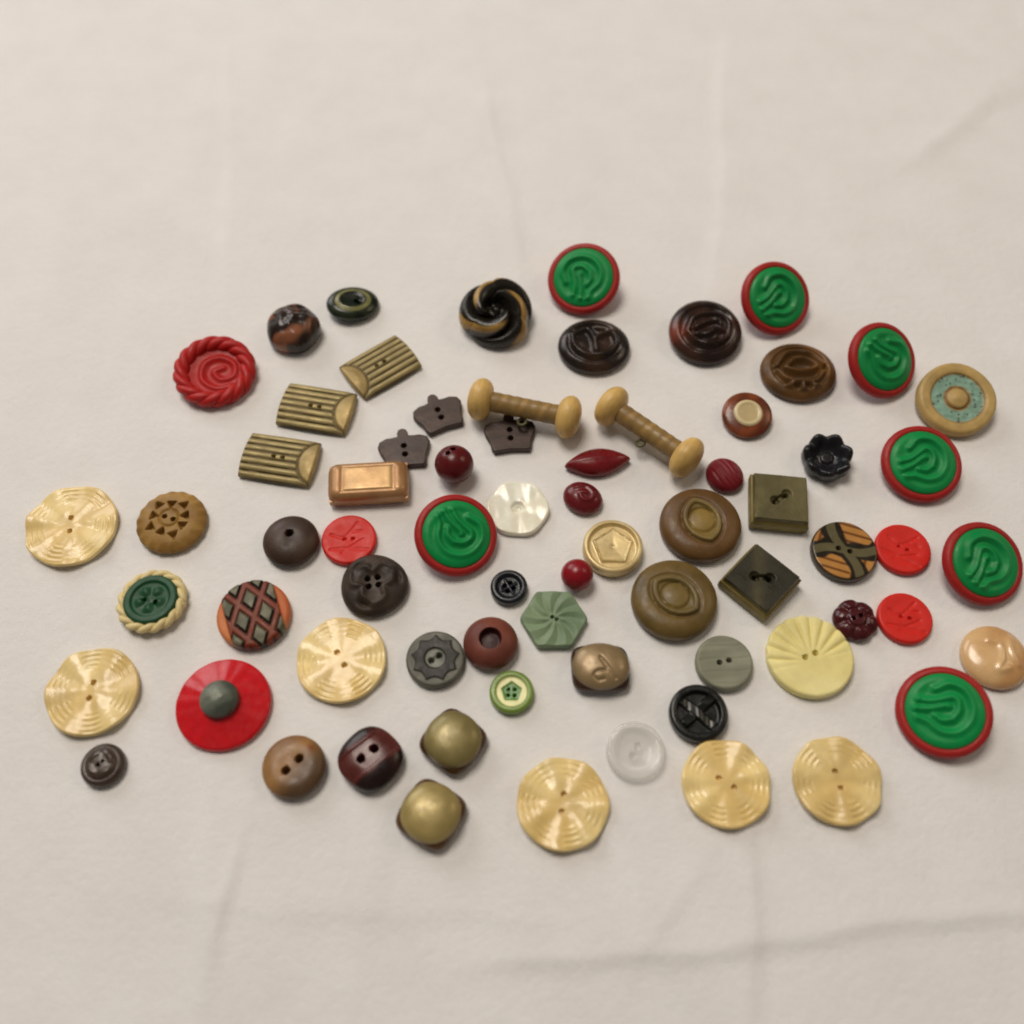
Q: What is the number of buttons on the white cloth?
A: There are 70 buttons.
